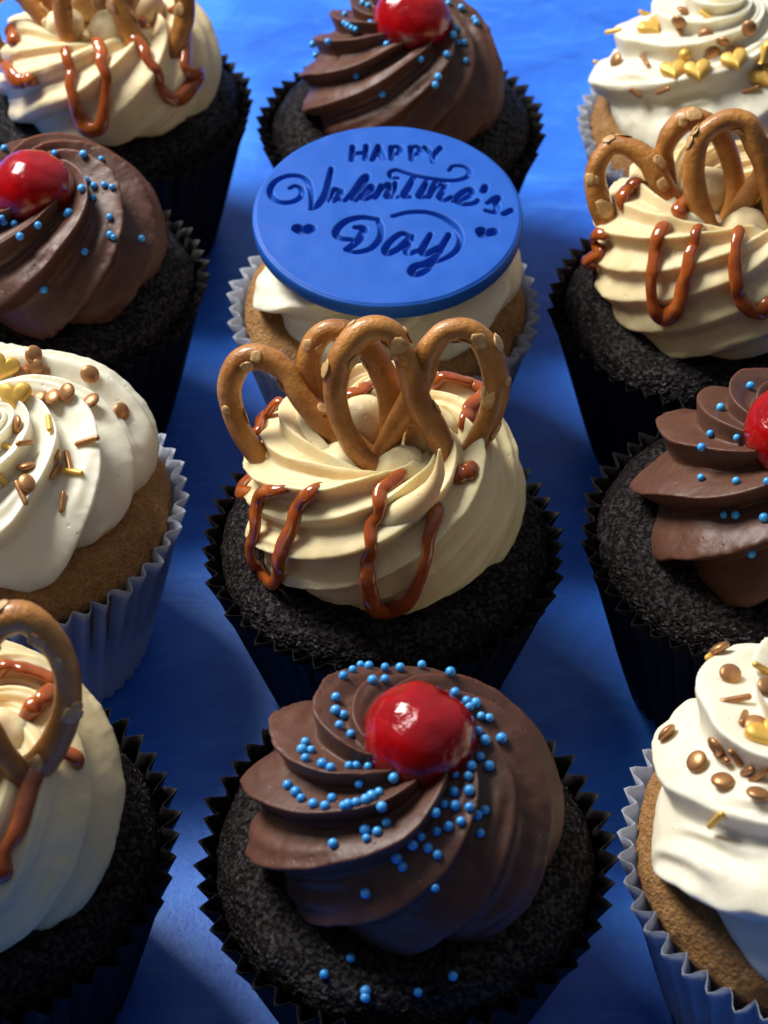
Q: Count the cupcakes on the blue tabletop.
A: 12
